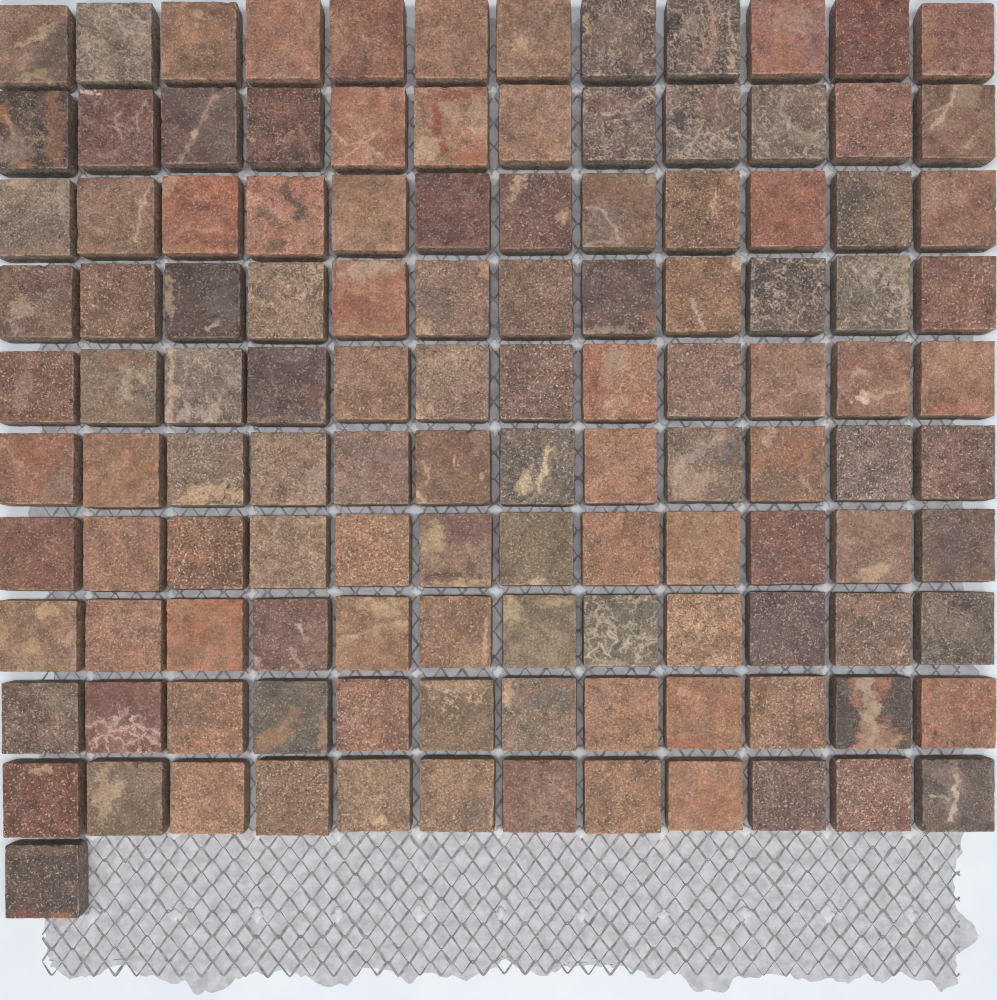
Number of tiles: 121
